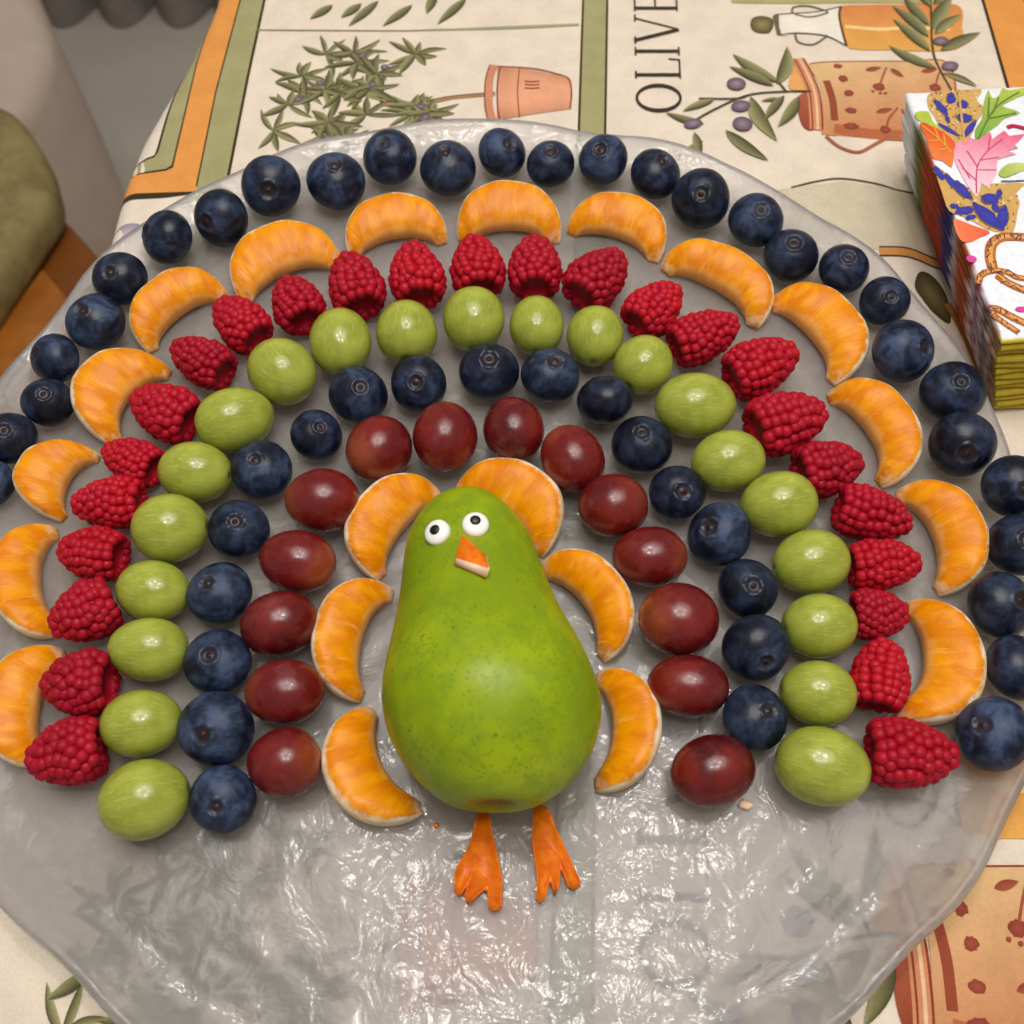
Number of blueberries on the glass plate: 47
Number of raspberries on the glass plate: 25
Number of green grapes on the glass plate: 21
